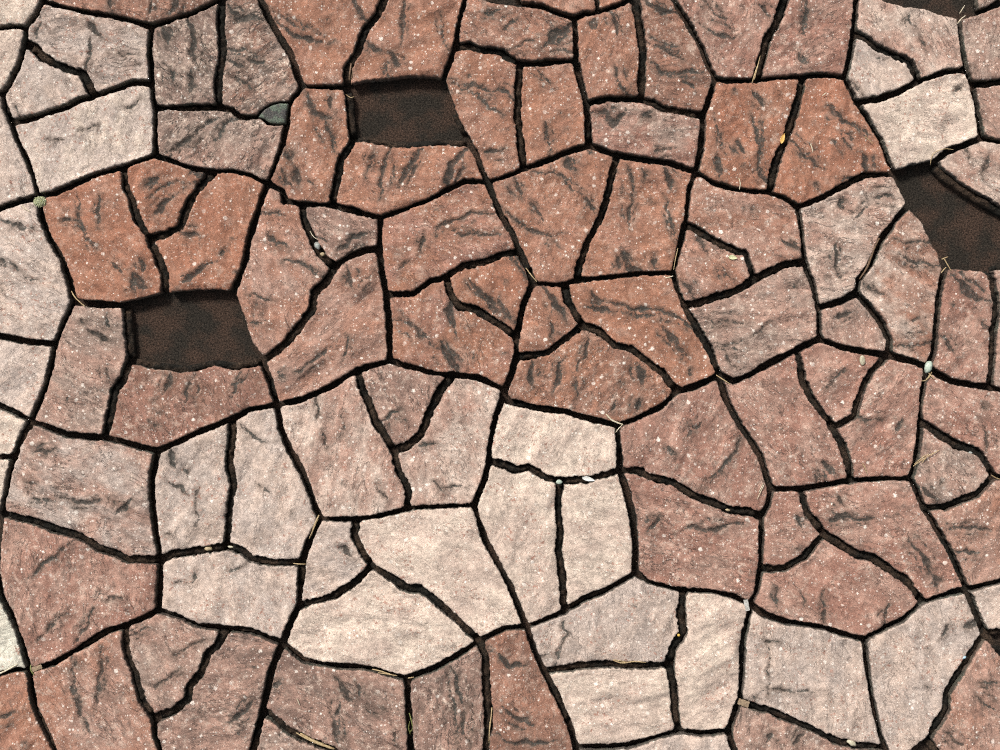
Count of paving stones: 104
